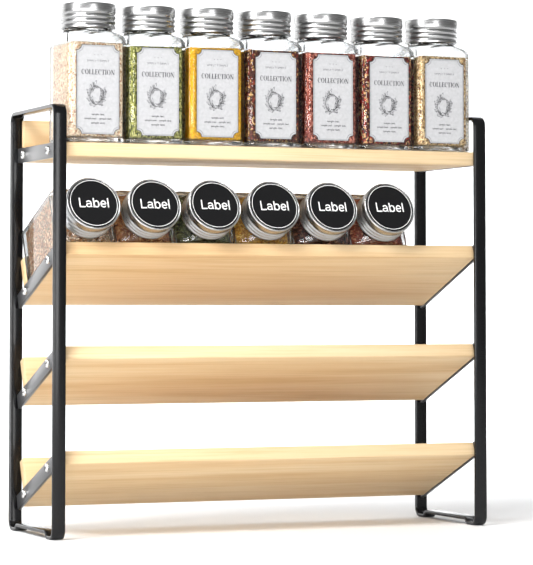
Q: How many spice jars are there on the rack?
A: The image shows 13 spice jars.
